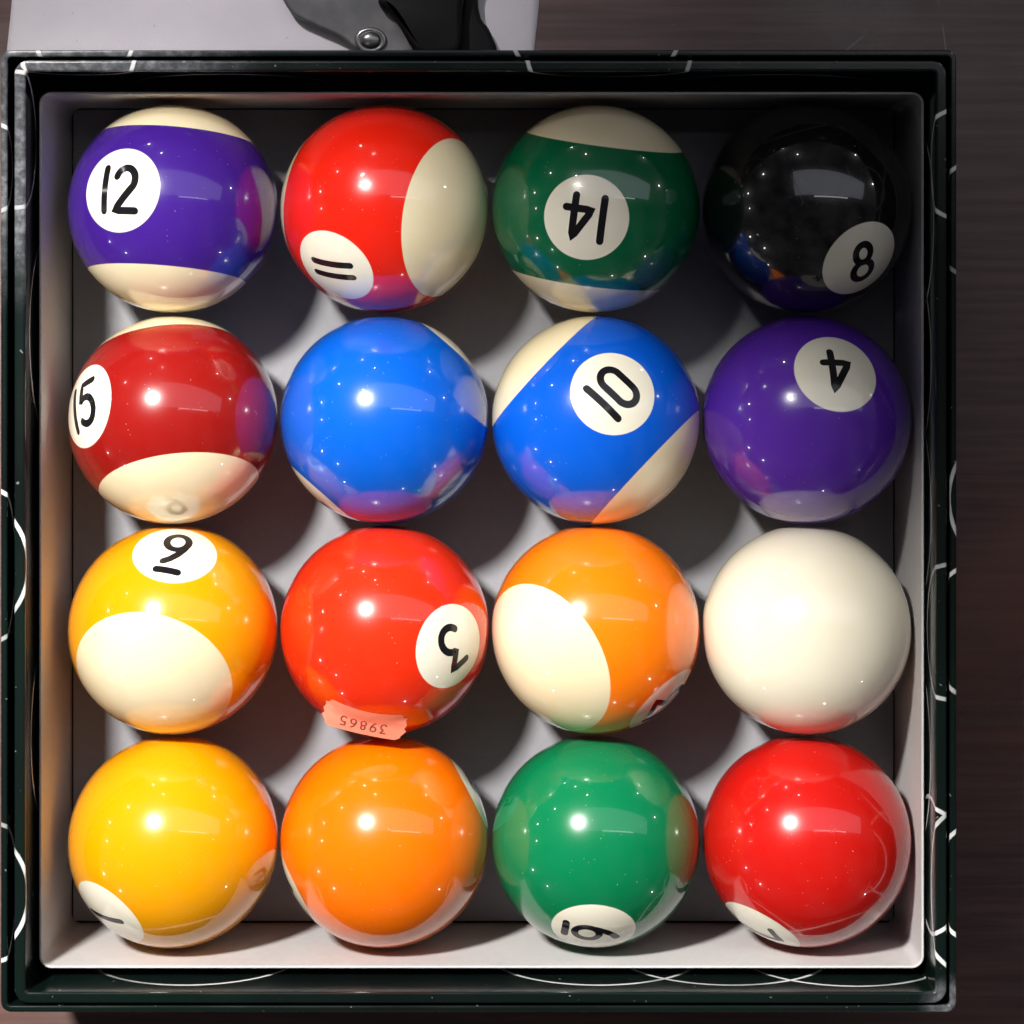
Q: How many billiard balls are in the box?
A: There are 16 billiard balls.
